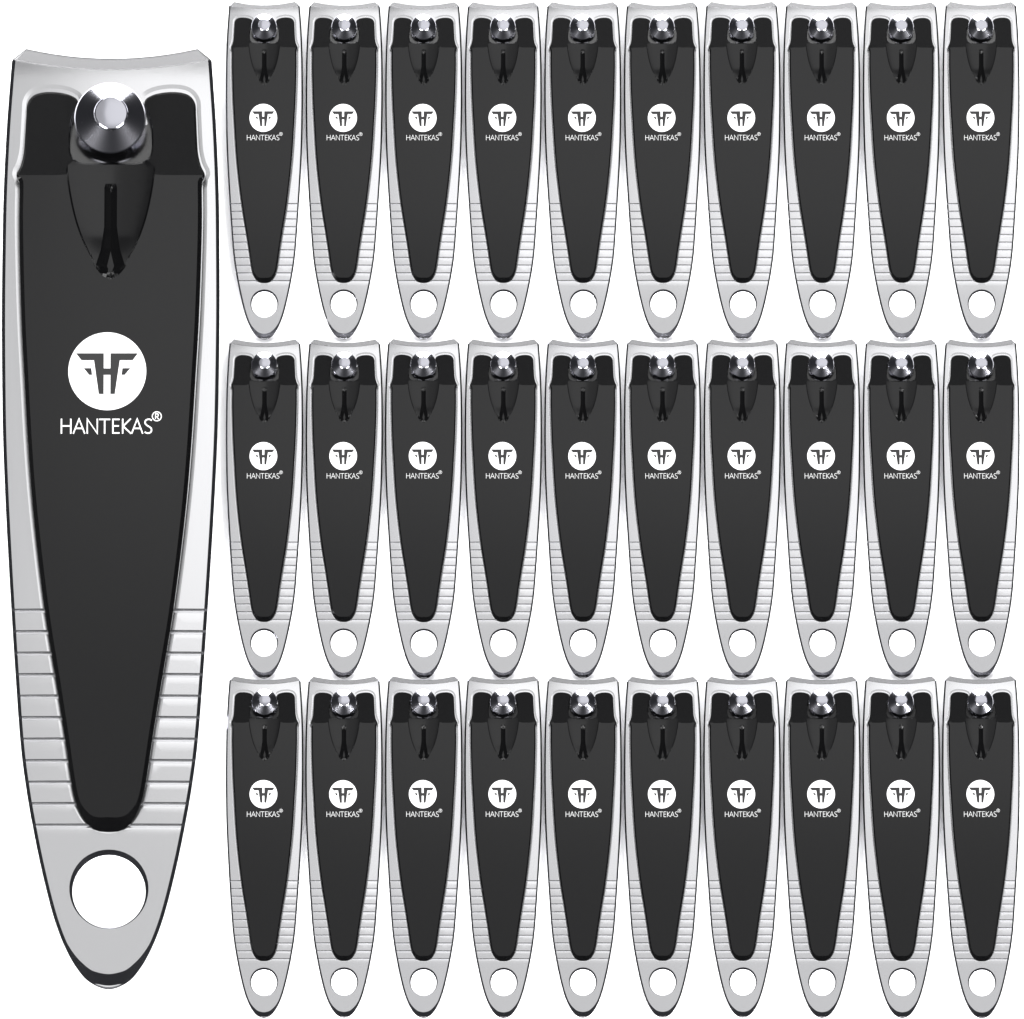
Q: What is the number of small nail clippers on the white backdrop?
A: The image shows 30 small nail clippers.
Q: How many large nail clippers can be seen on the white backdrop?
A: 1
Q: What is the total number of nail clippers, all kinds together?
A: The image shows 31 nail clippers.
